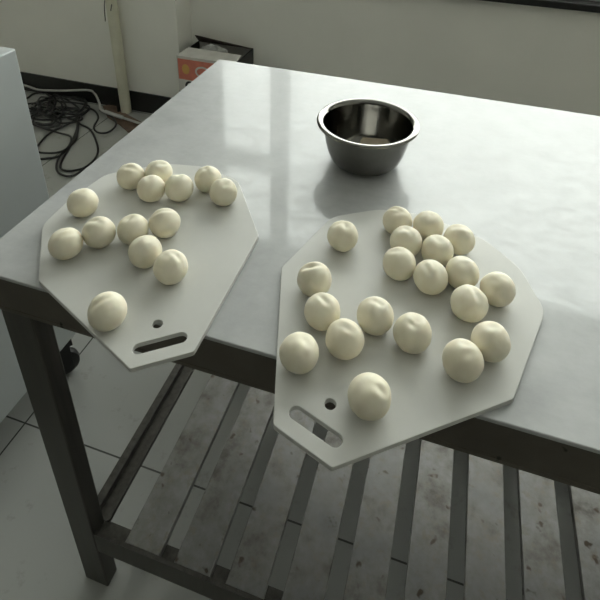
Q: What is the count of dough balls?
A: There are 34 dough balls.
